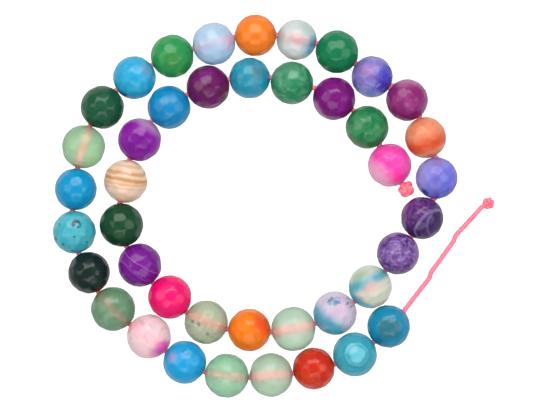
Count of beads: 42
